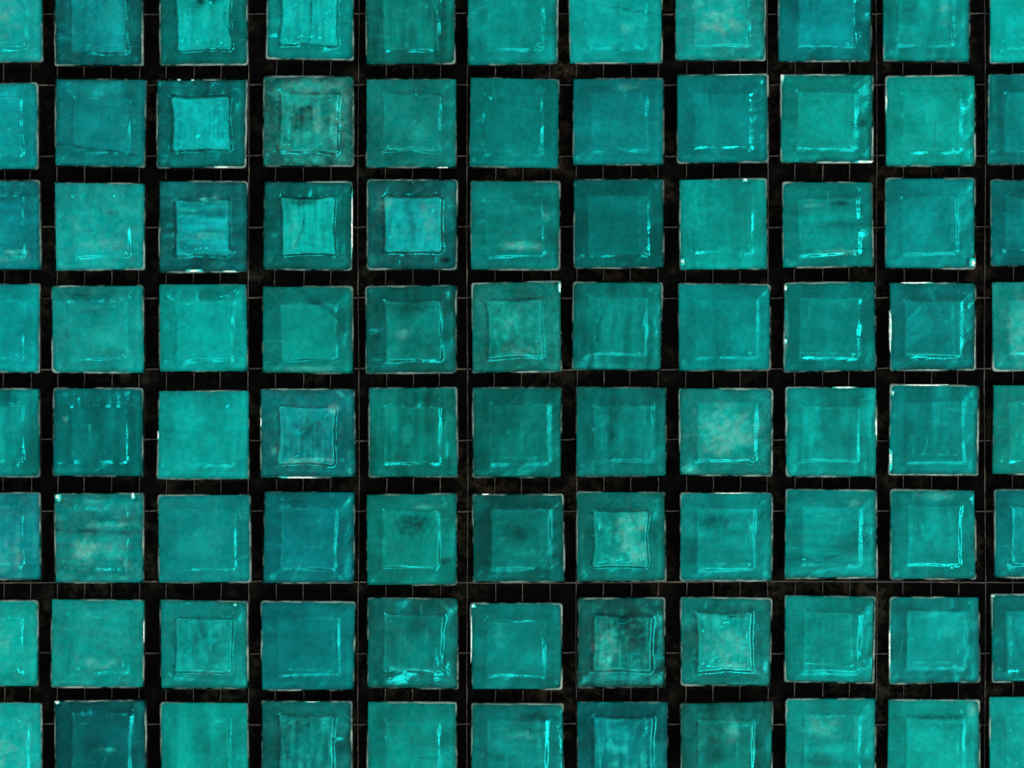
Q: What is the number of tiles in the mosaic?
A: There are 88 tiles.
